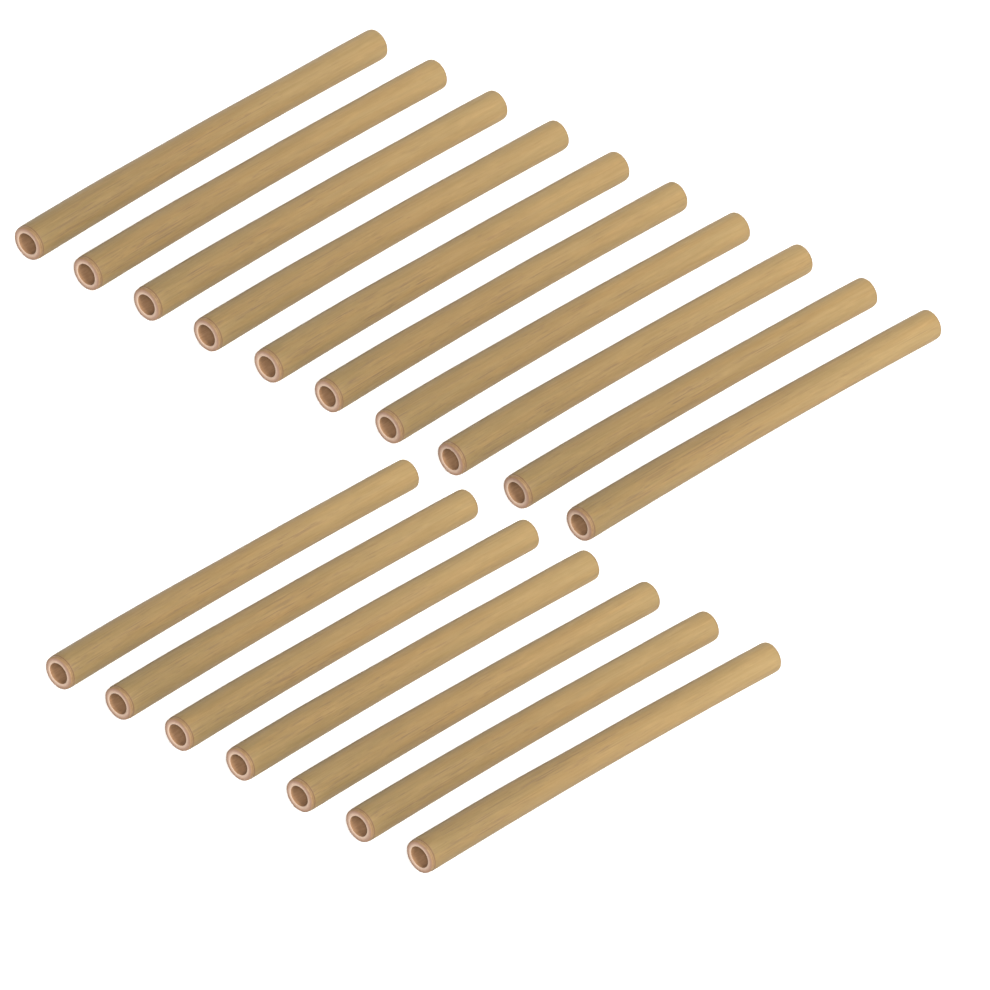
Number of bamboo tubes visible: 17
